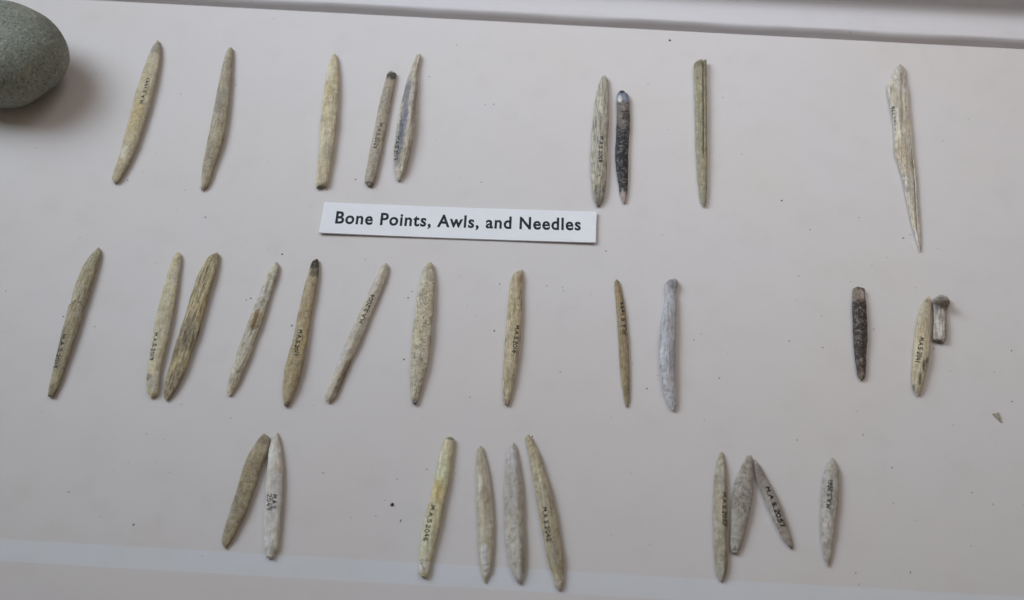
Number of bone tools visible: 32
